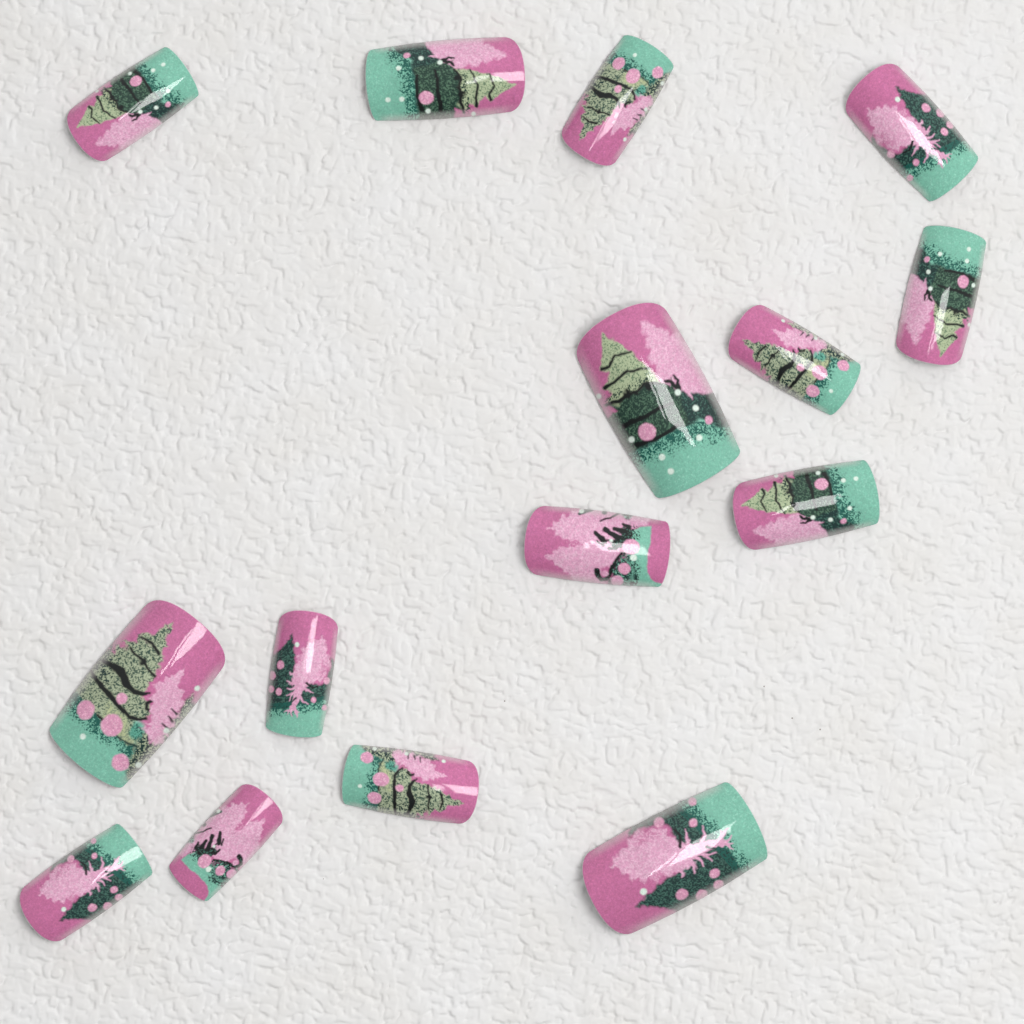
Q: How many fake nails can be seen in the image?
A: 15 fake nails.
